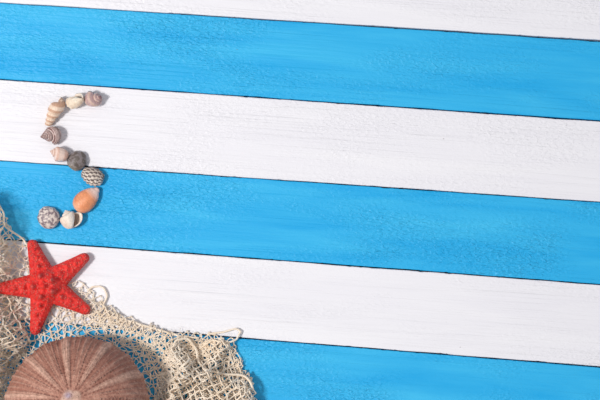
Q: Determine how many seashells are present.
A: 10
